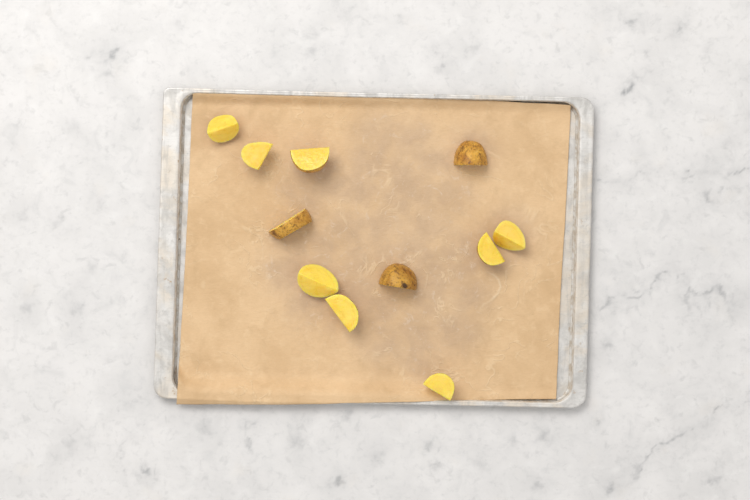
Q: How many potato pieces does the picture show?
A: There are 11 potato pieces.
